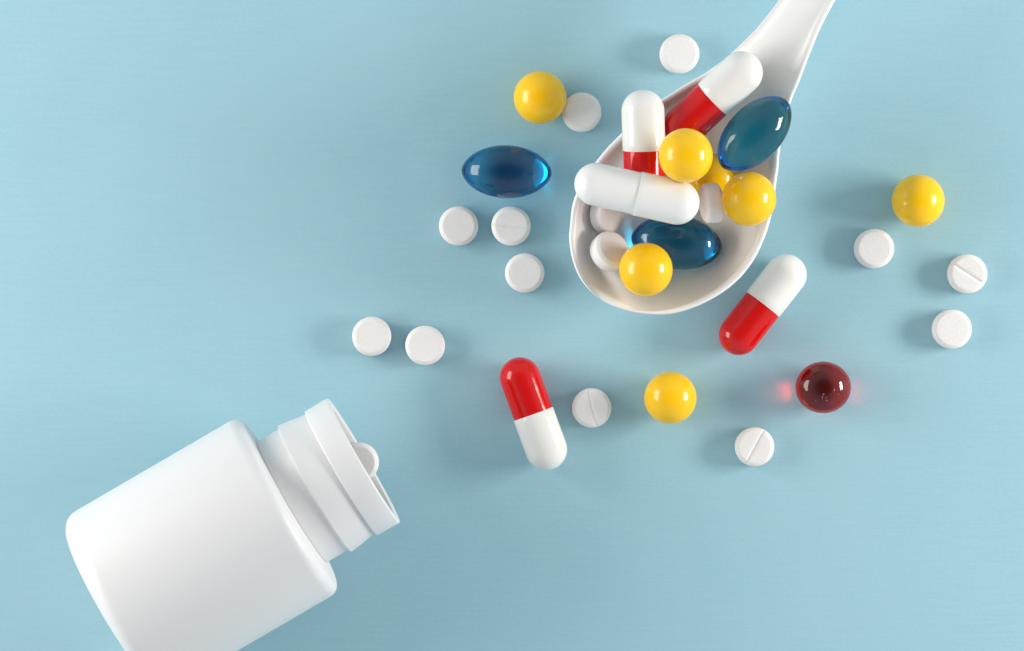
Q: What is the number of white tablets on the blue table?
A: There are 16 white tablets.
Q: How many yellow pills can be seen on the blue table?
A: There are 7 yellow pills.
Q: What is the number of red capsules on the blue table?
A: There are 4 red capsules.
